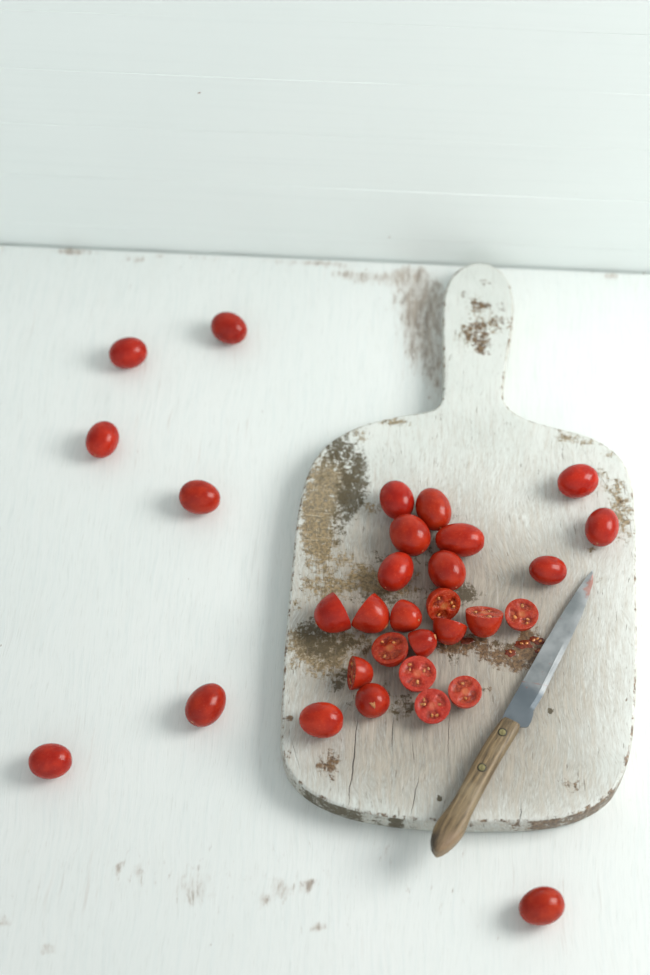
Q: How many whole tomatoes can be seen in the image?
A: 17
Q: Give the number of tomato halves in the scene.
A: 14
